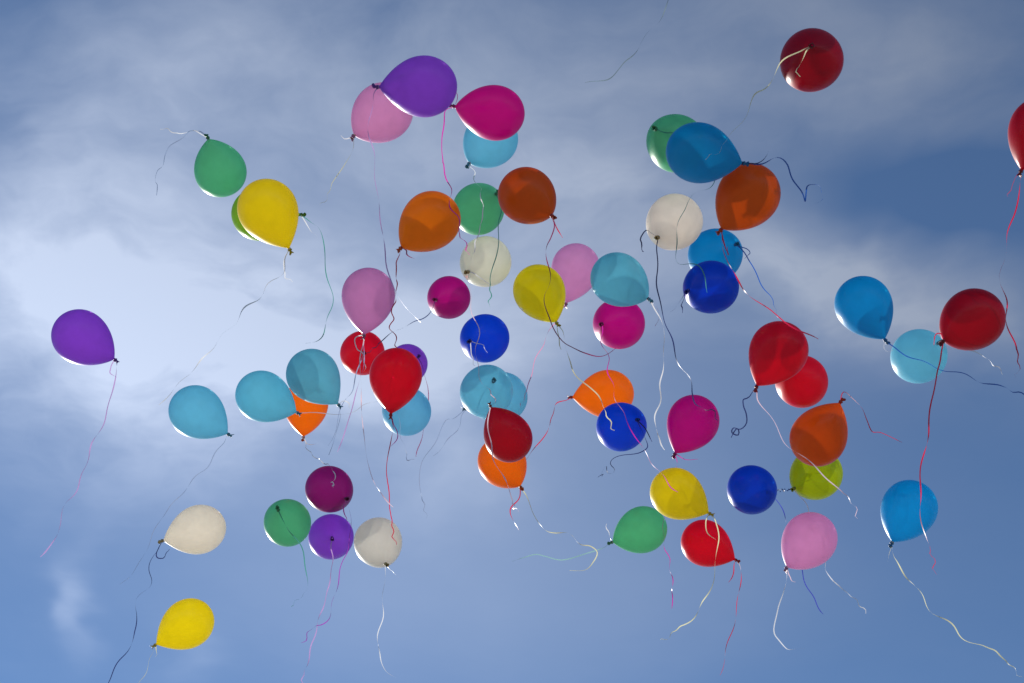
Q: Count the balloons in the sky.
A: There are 61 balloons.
